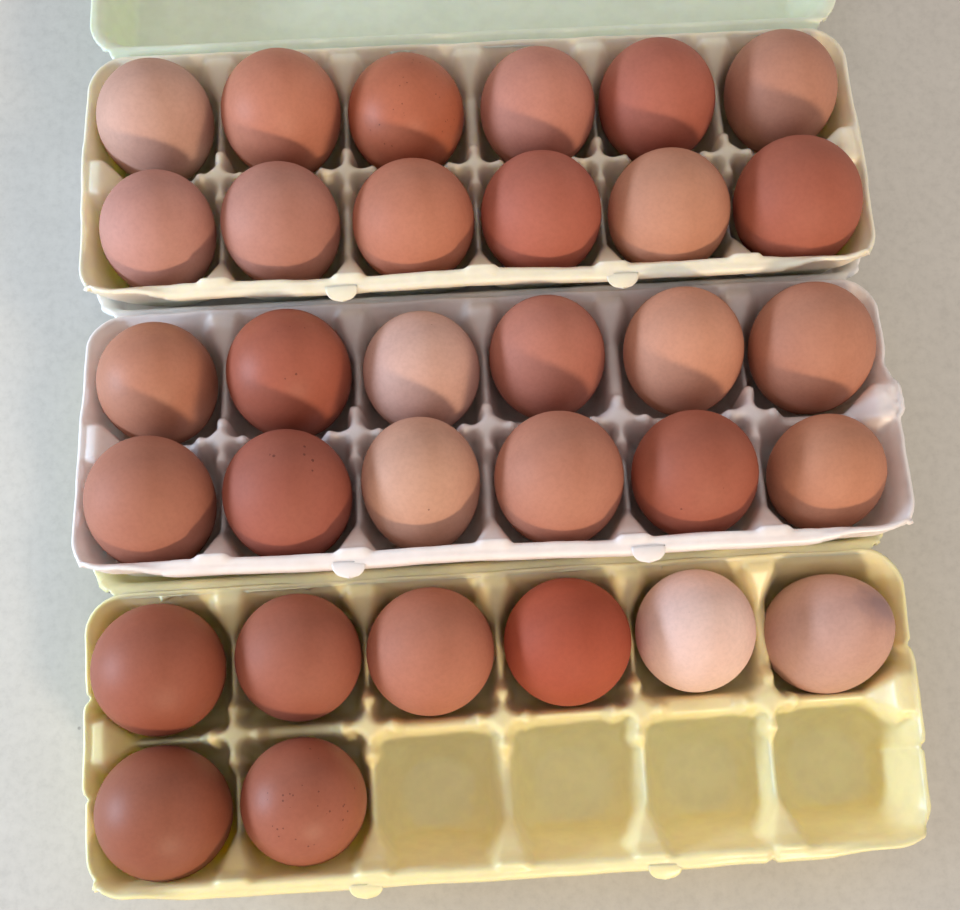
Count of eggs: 32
